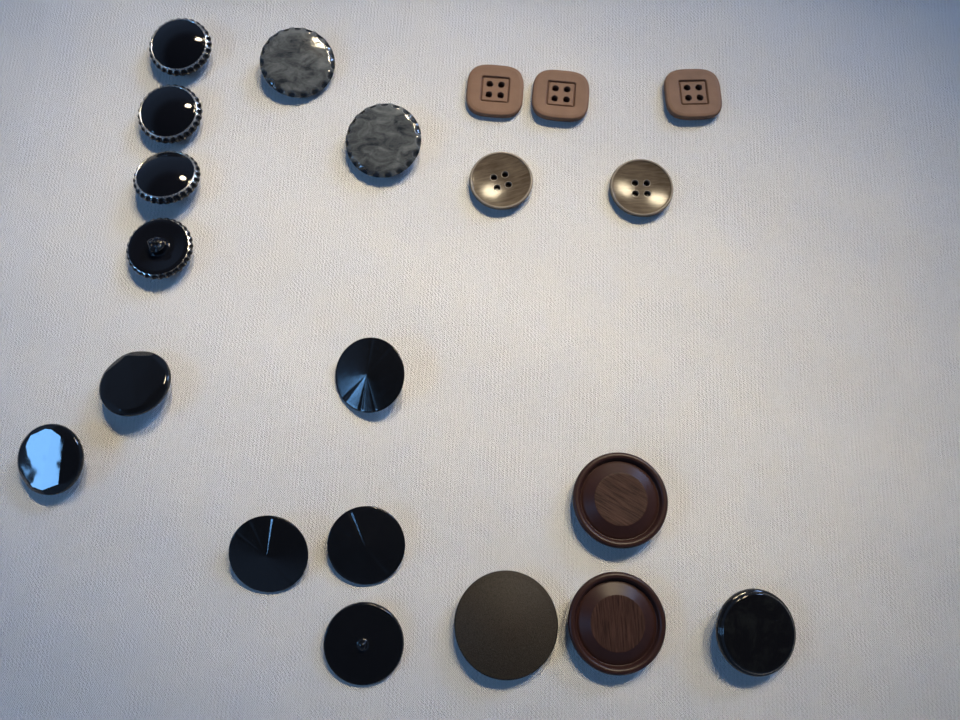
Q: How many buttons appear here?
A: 21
